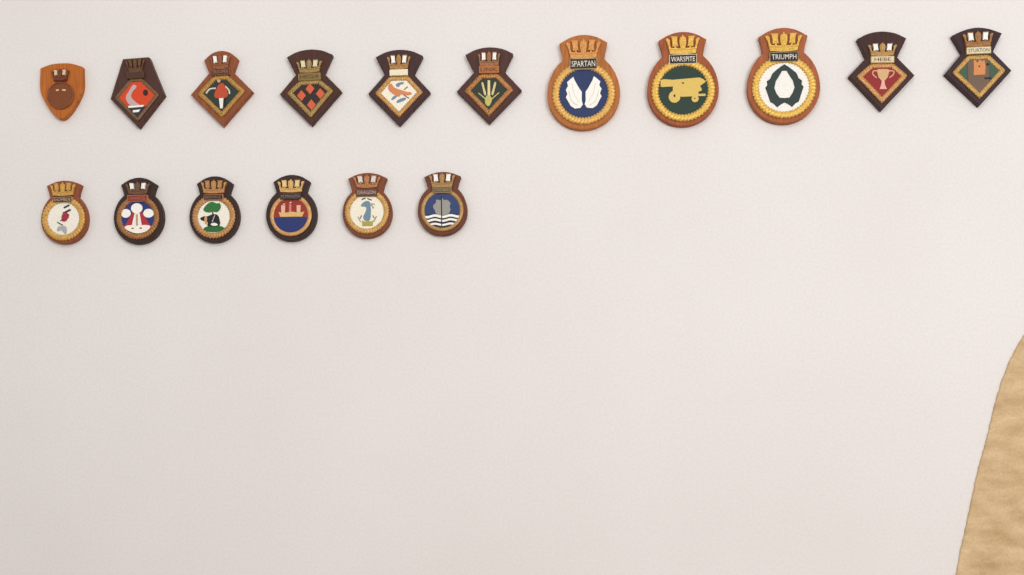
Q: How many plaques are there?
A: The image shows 17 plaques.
